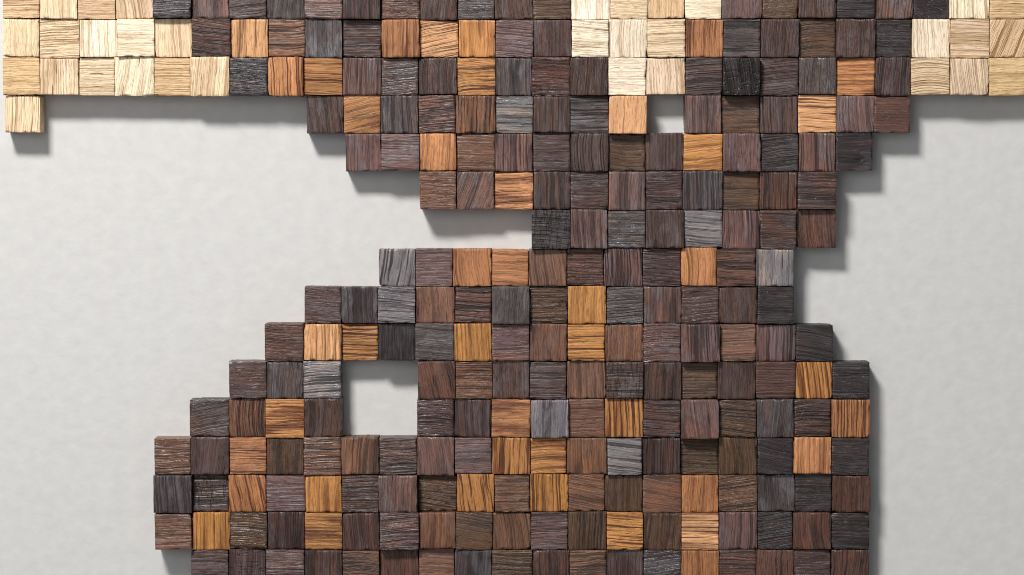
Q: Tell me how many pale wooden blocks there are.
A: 33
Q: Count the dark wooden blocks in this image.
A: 200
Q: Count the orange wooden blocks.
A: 42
